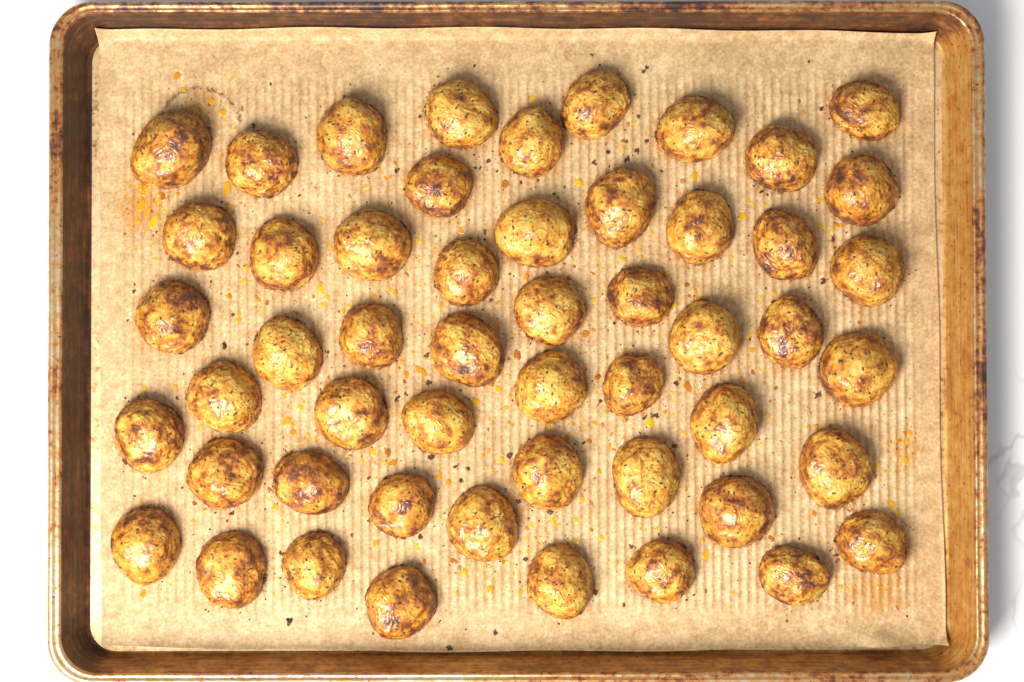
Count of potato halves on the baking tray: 52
